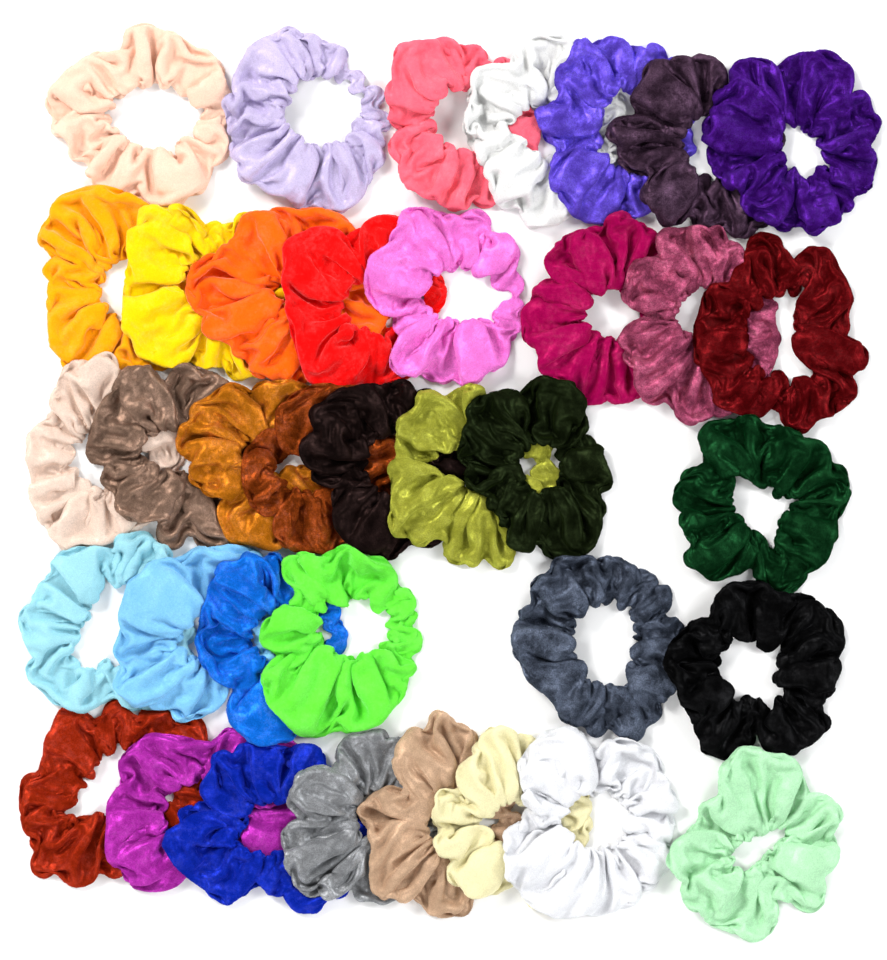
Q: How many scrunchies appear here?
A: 37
